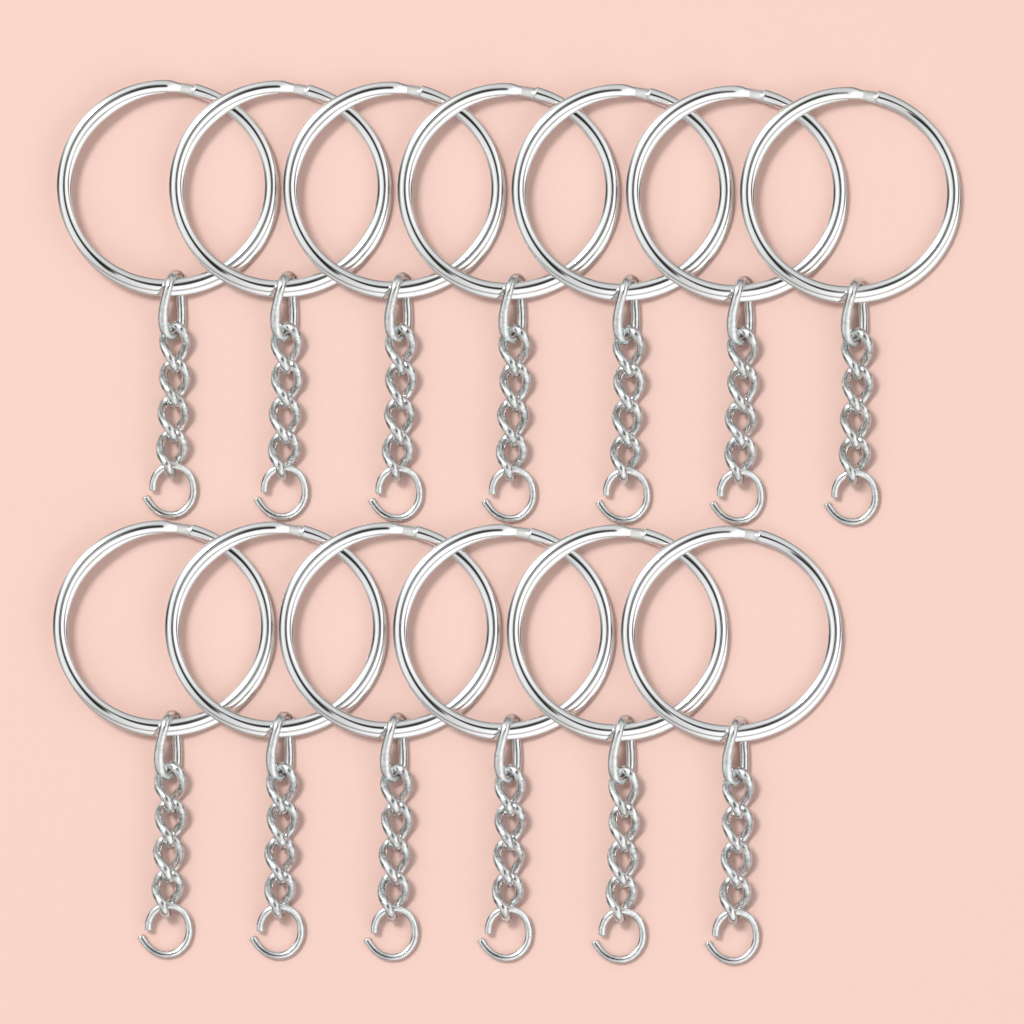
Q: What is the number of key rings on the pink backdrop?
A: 13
